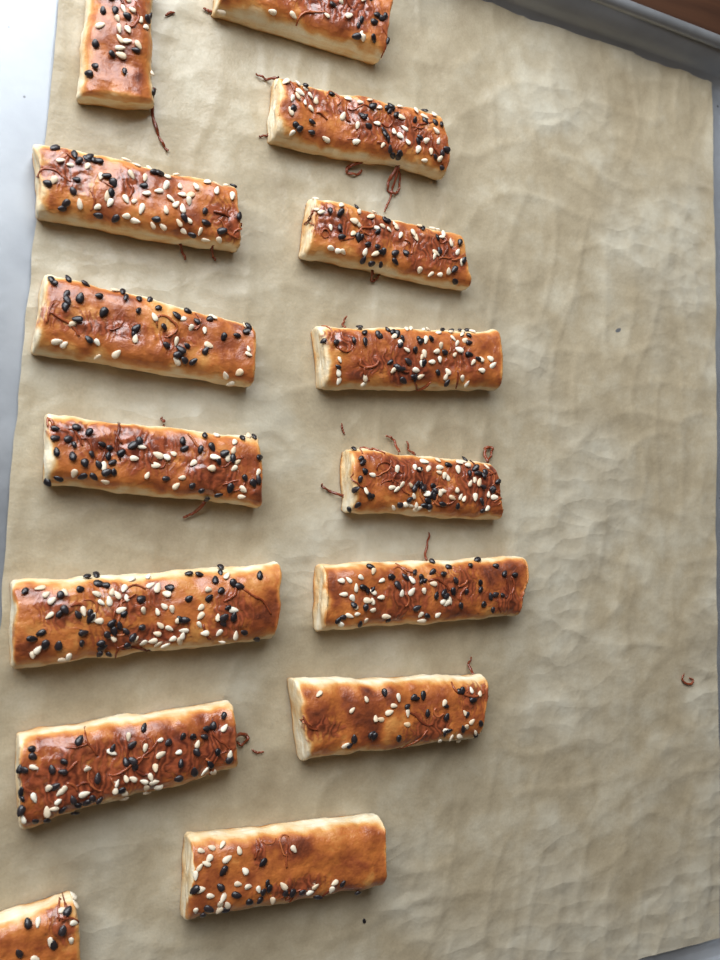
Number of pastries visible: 15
